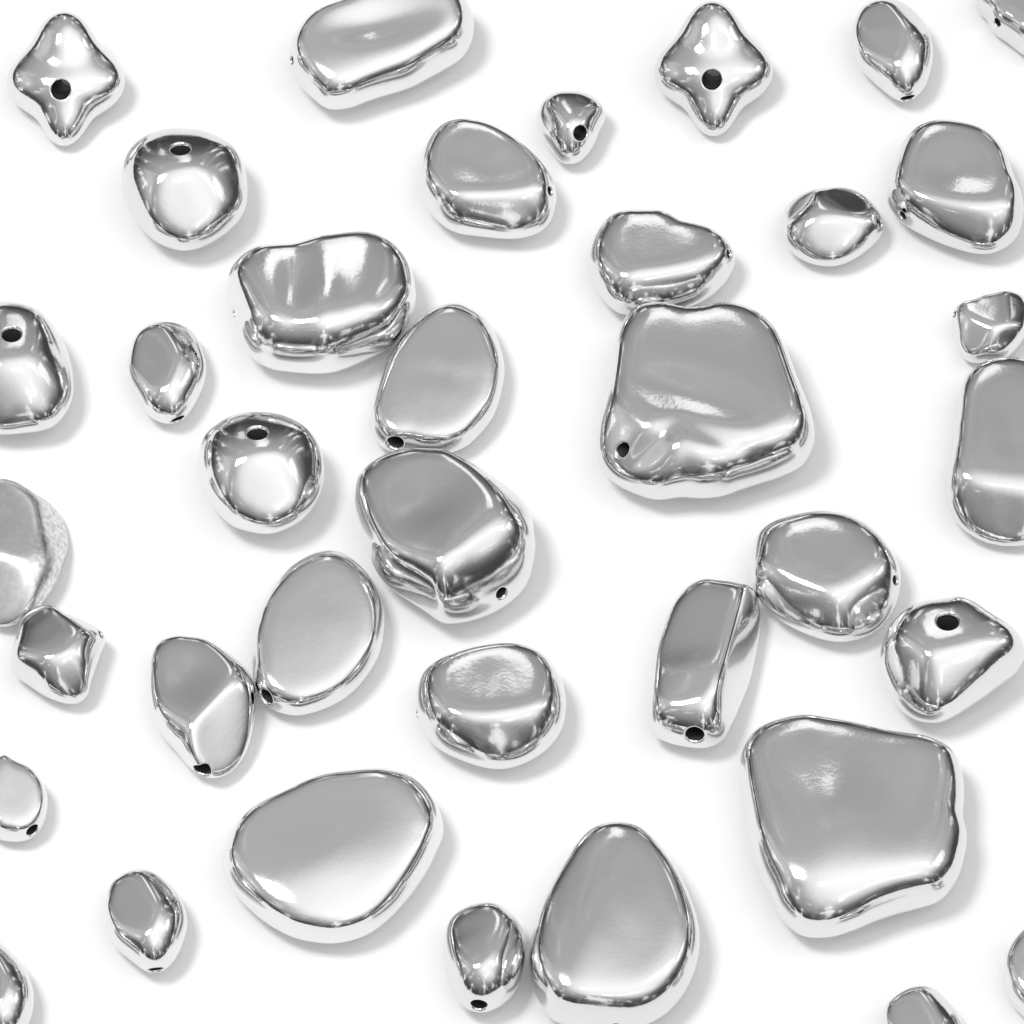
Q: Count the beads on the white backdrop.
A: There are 37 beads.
